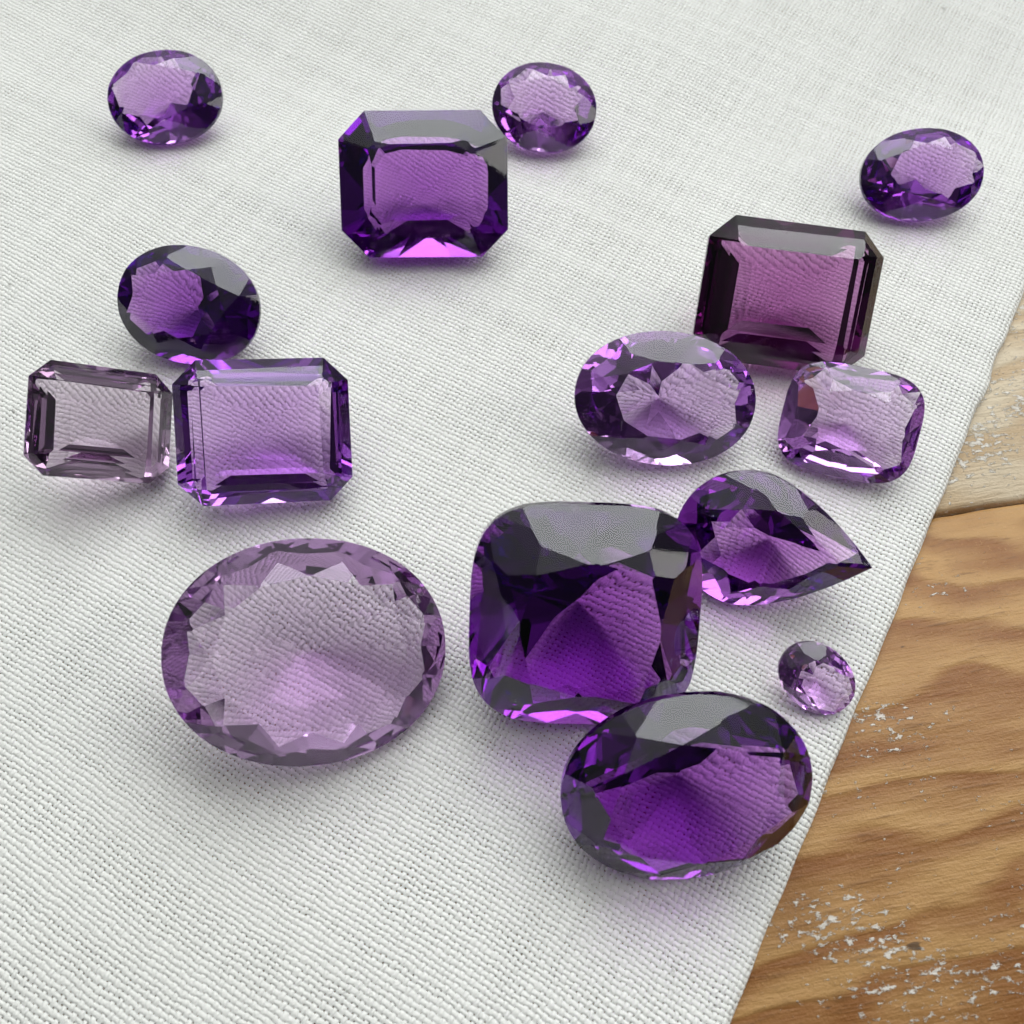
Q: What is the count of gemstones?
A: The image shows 15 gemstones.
